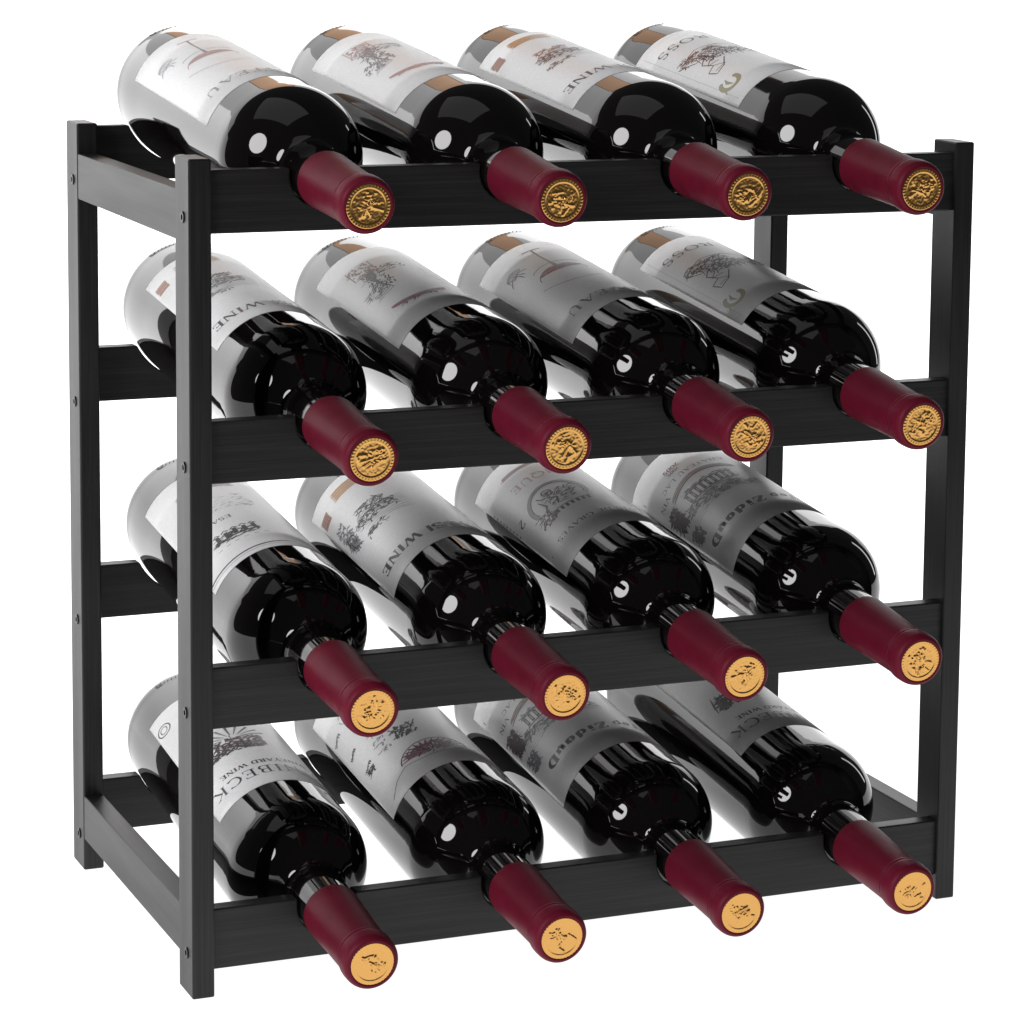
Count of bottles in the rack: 16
